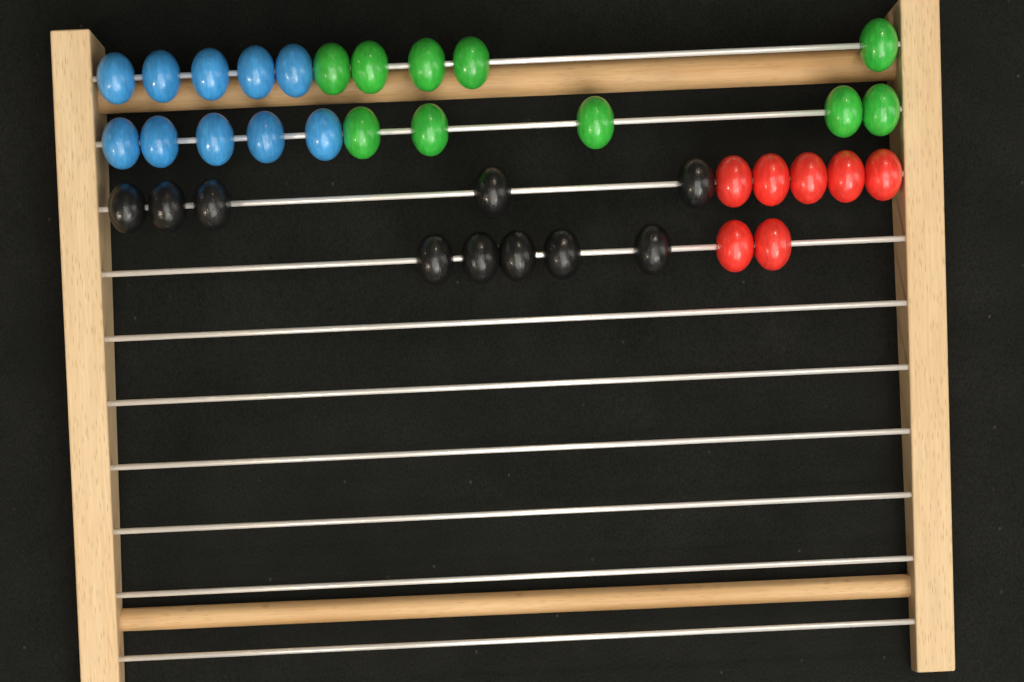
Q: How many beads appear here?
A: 37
